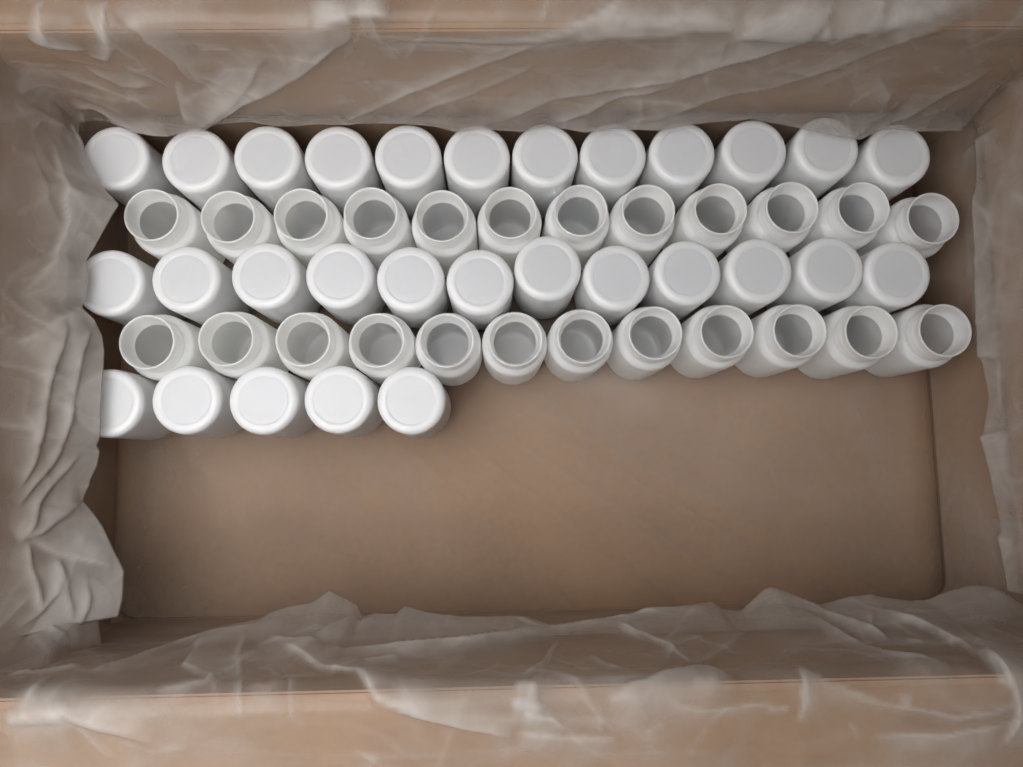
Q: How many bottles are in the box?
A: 53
